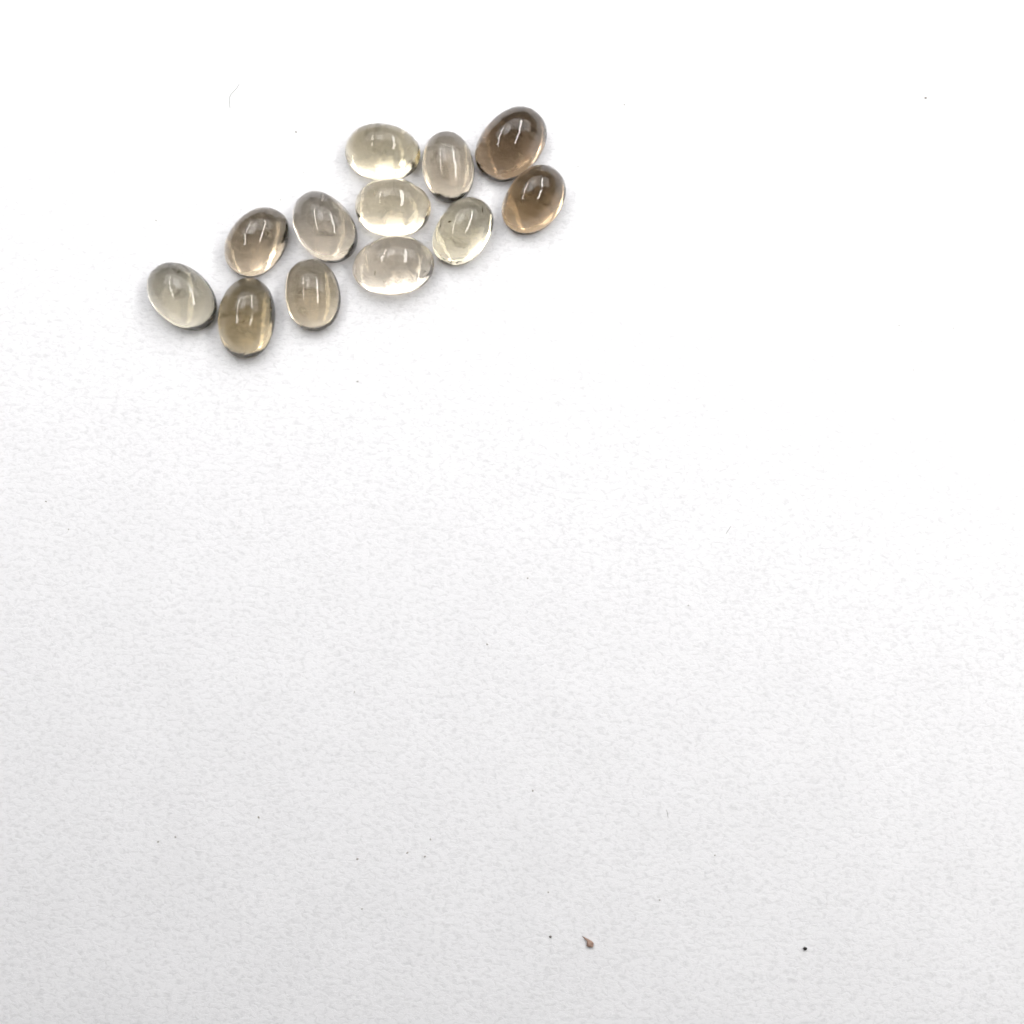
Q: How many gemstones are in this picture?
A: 12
